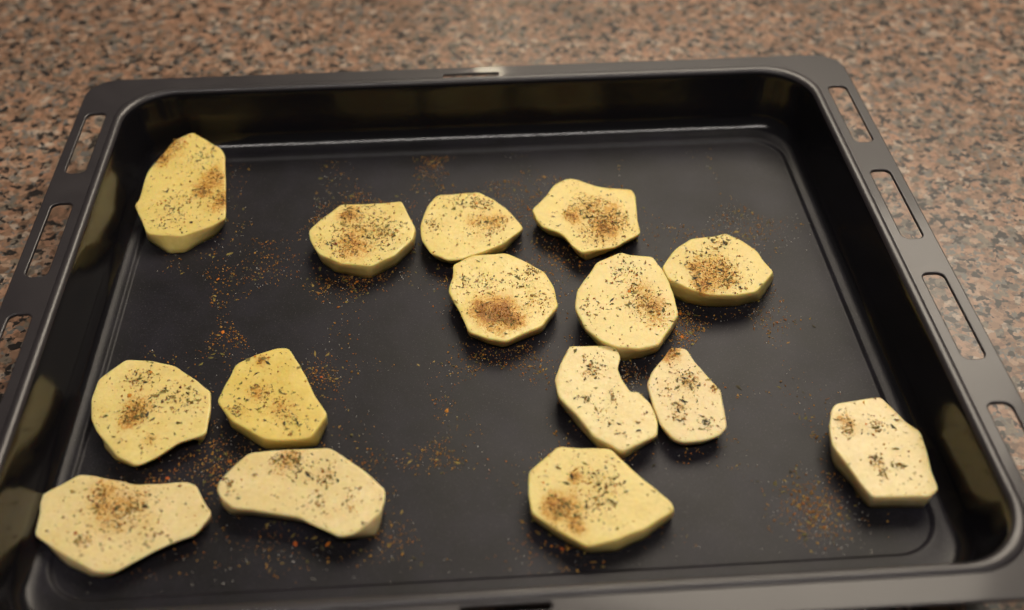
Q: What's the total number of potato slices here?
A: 15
